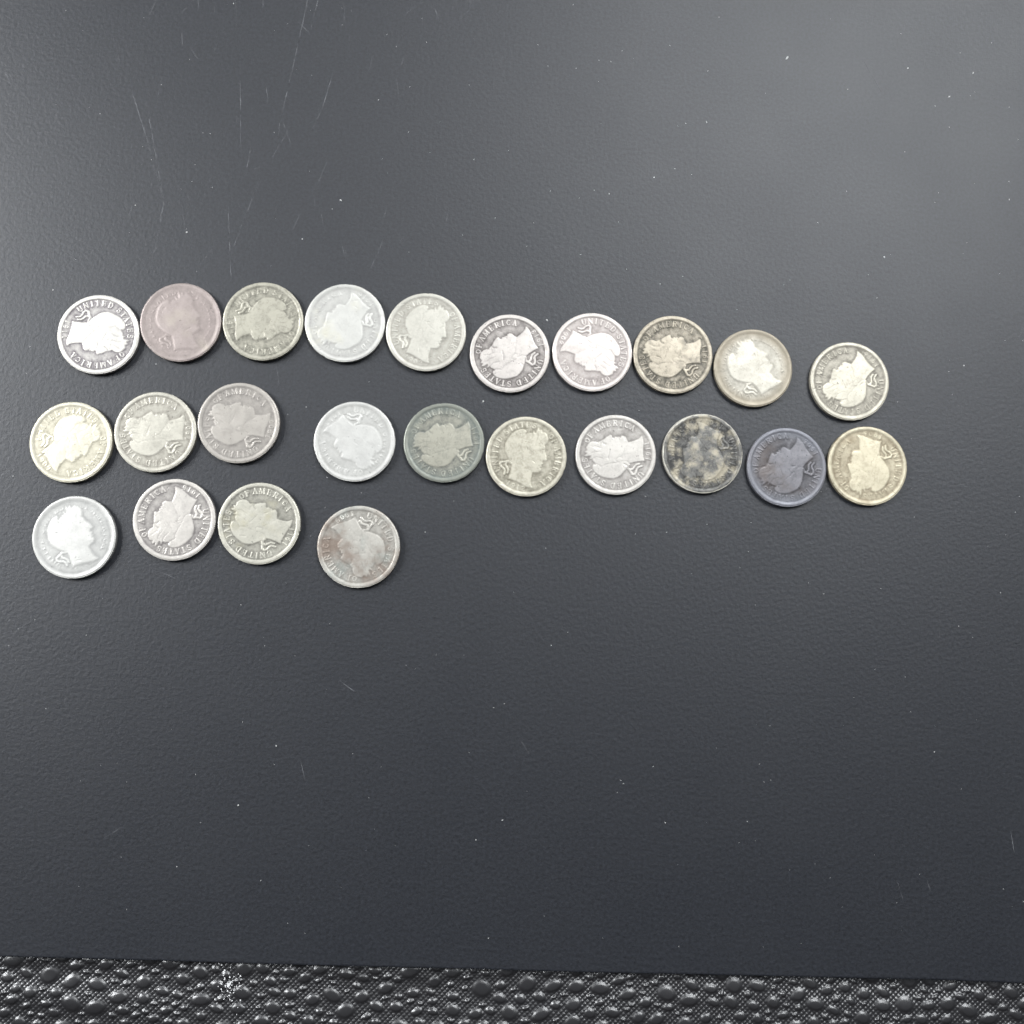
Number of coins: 24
